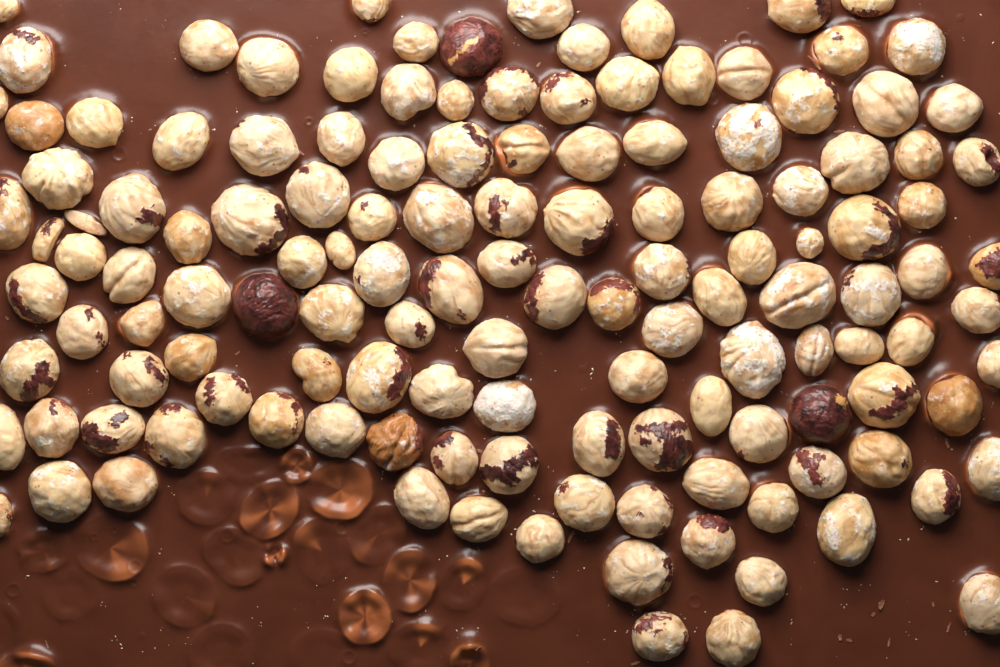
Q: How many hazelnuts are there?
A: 135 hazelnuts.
